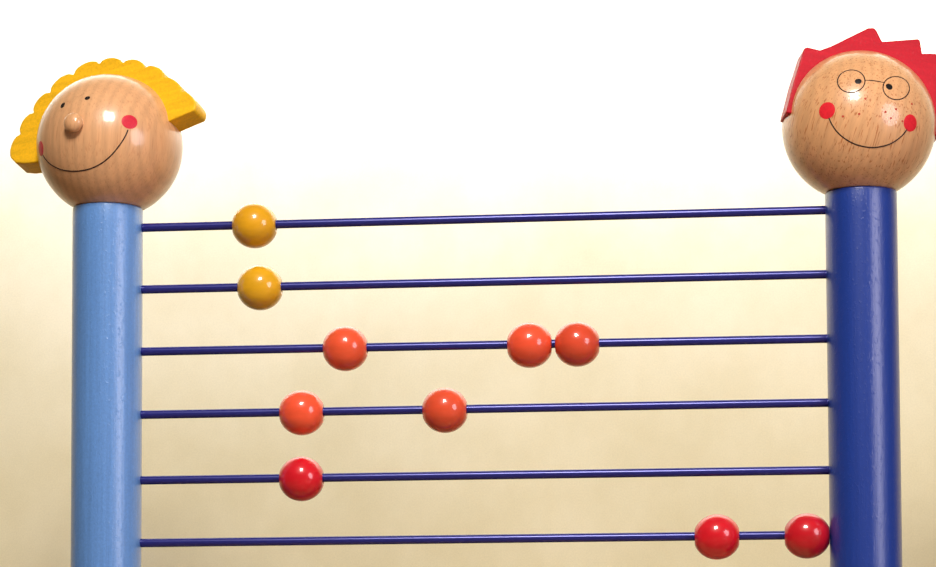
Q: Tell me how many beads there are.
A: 10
